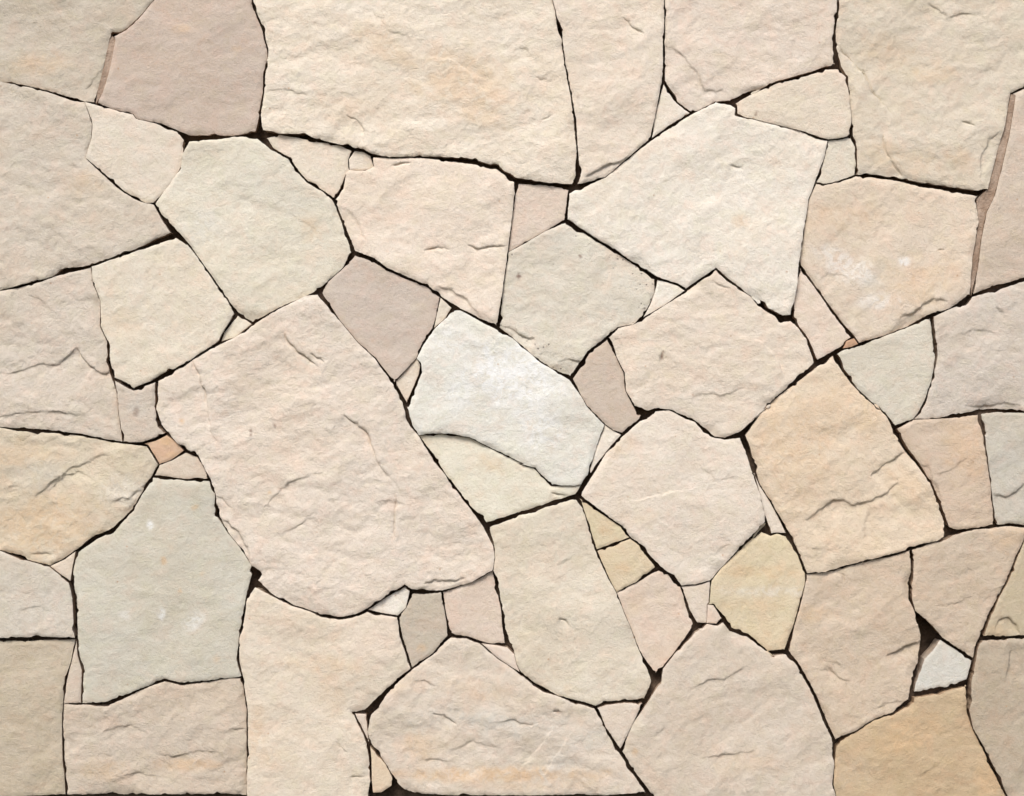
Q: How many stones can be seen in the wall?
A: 75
